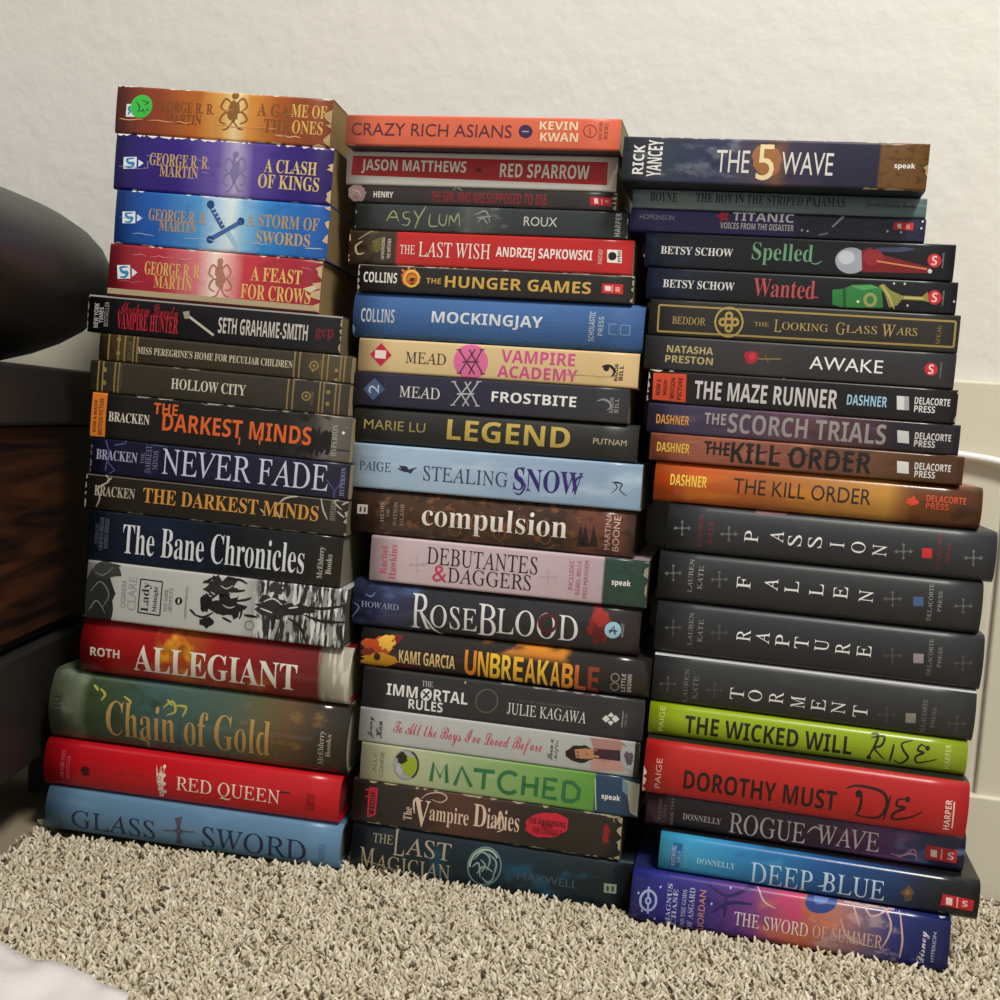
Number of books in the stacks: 56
